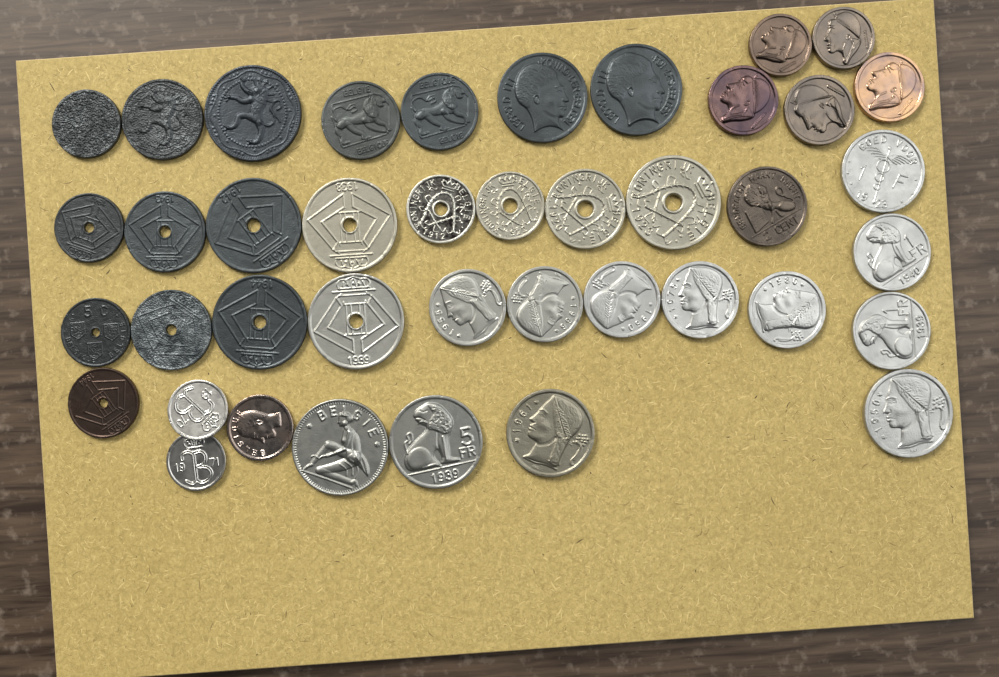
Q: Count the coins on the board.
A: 41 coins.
